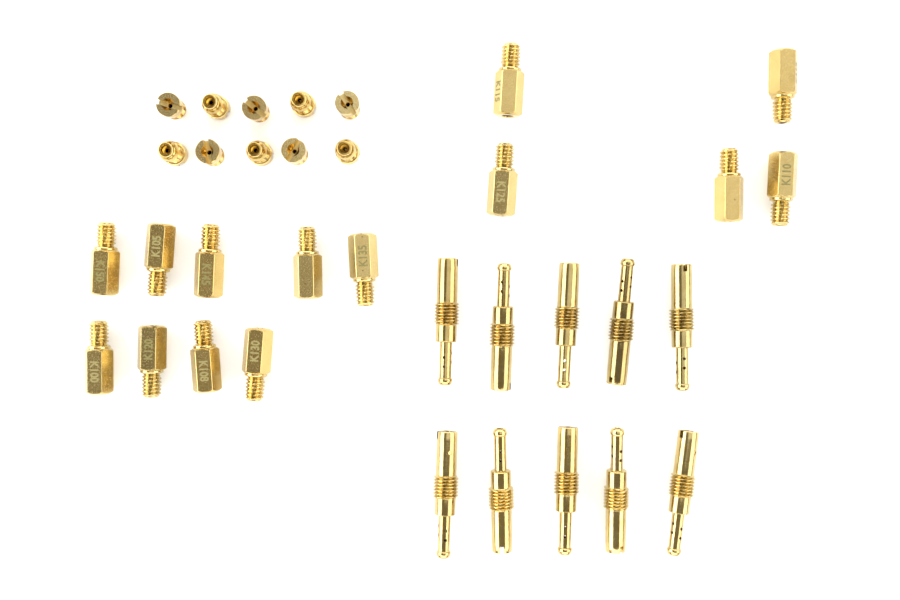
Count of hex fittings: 14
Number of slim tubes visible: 10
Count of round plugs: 10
